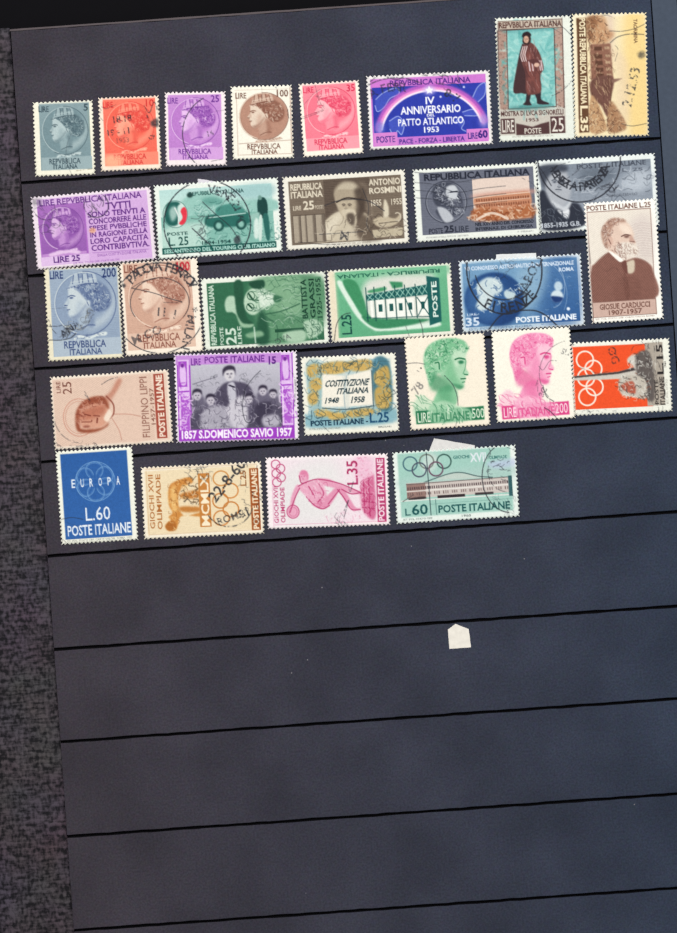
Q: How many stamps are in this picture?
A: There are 29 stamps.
